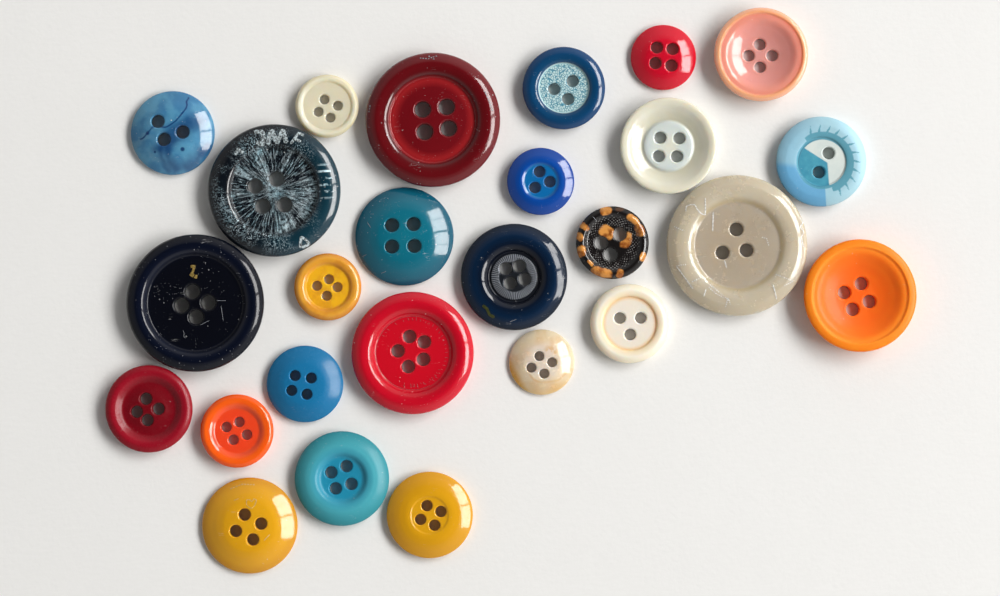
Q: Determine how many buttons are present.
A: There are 26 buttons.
